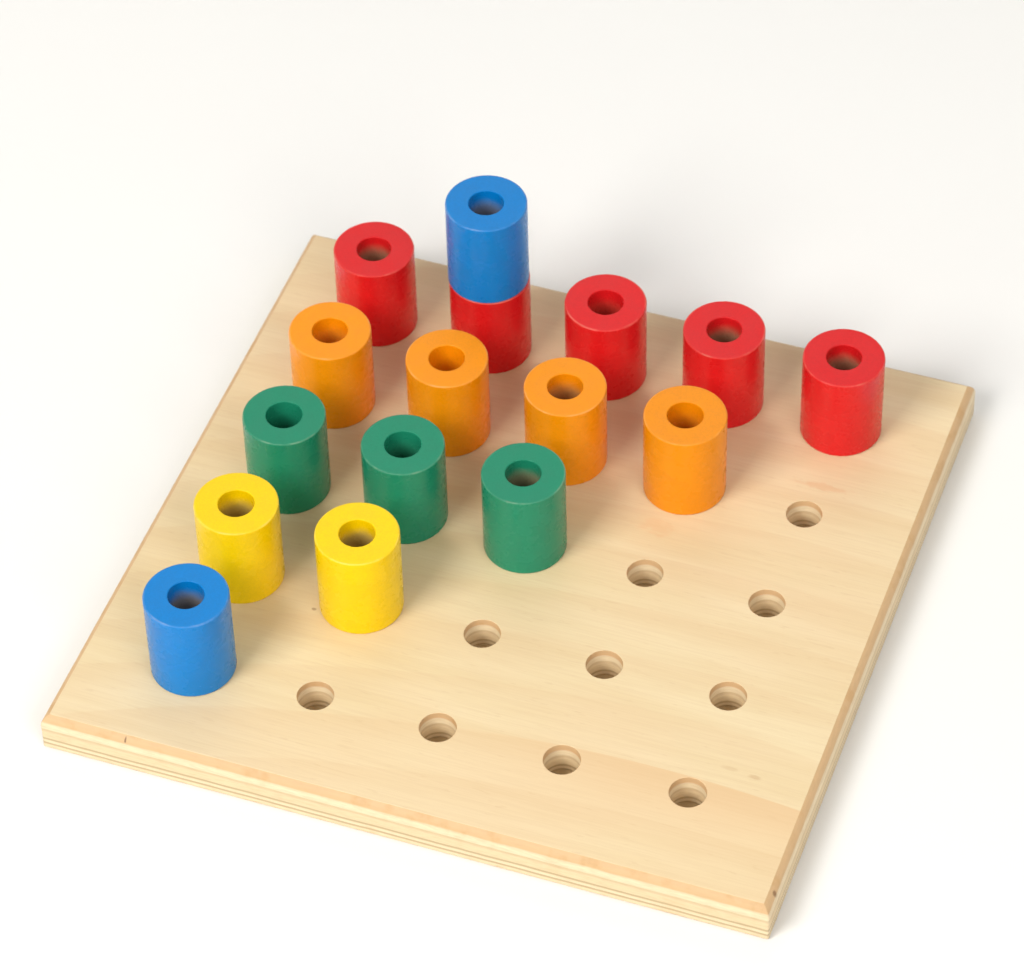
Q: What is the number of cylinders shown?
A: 16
